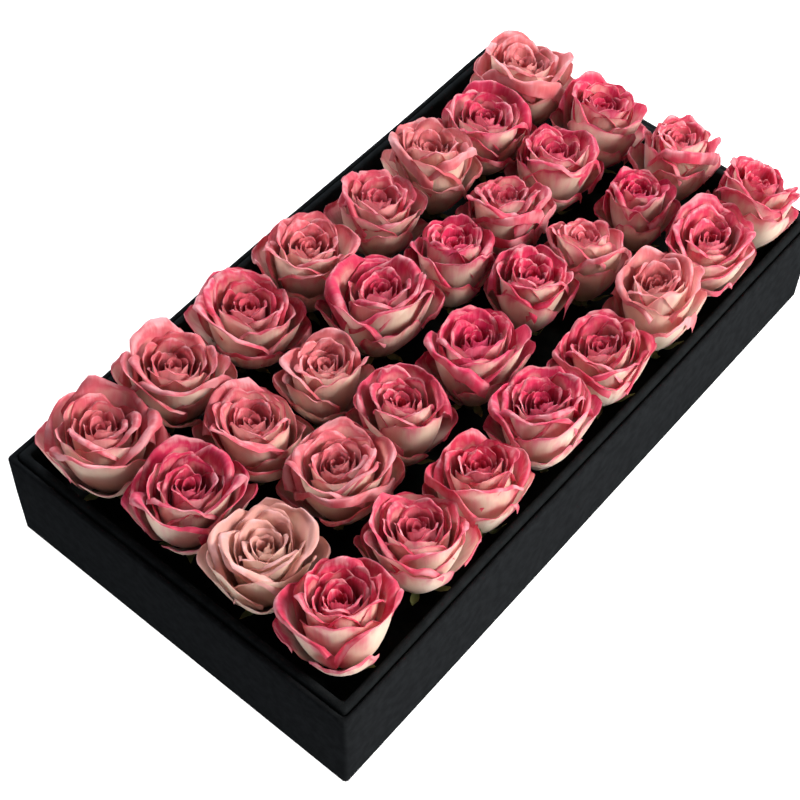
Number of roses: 32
